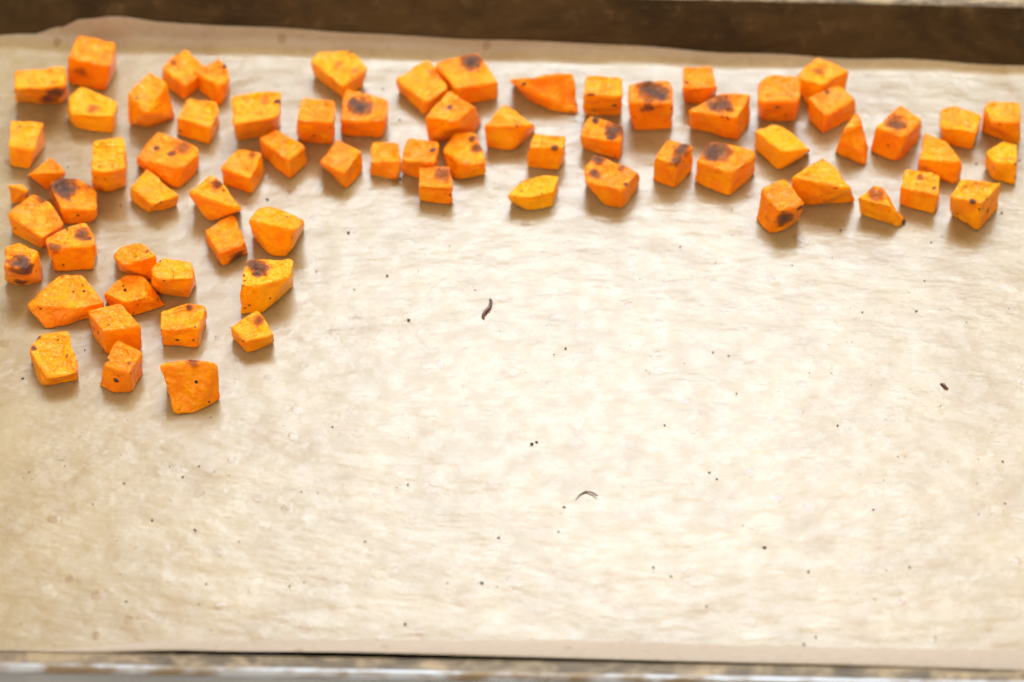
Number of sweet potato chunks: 72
